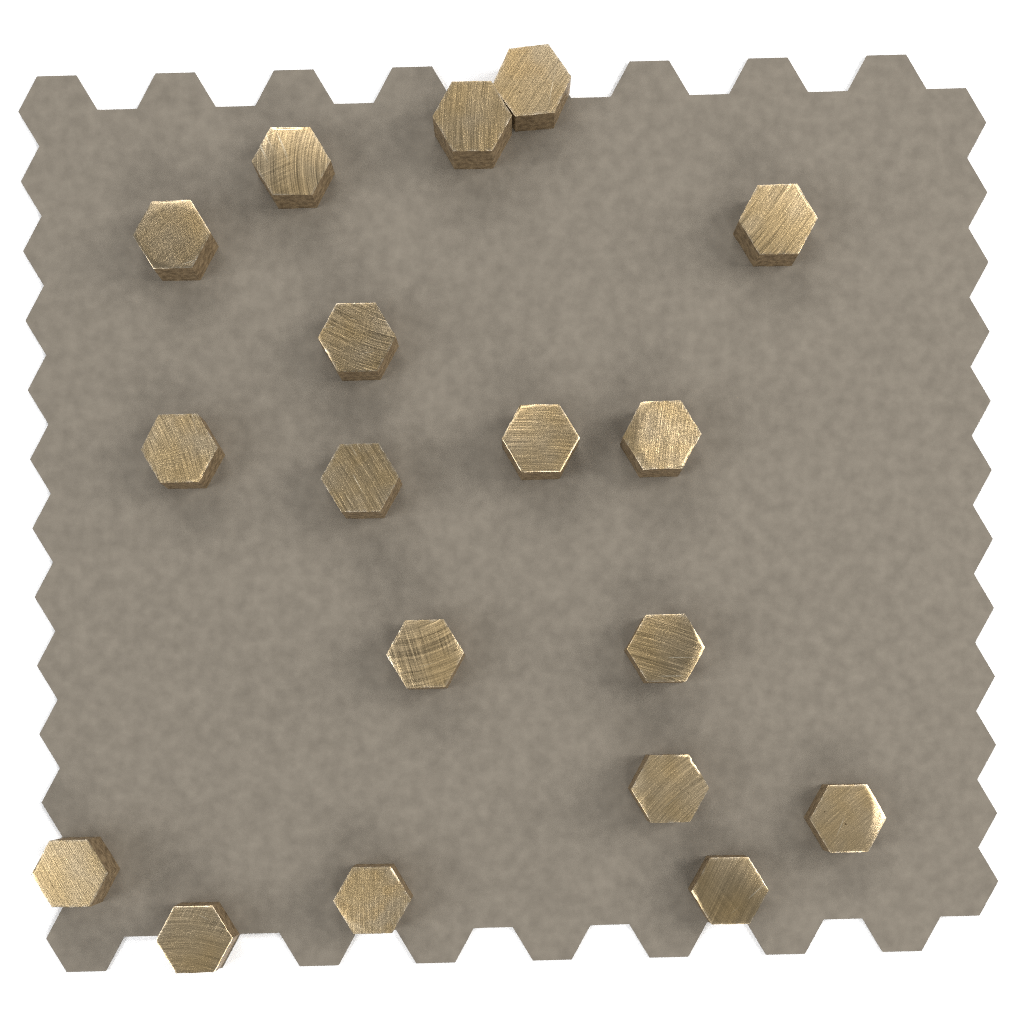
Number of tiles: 18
